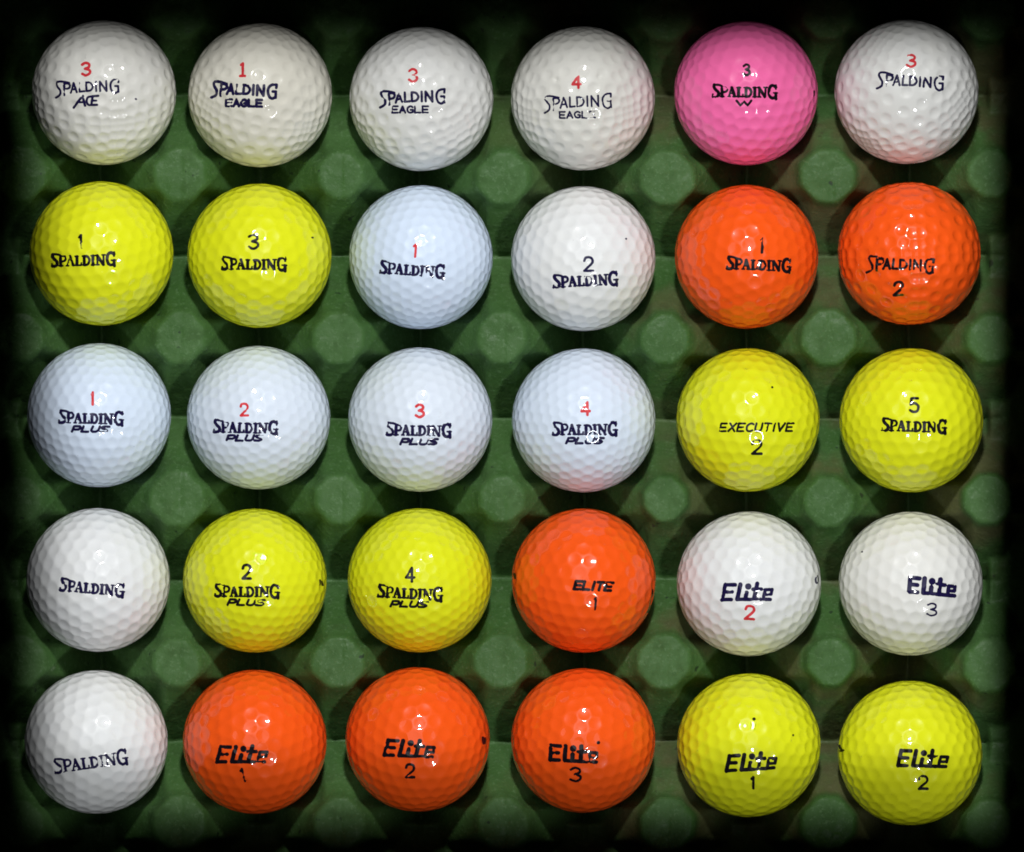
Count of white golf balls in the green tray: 15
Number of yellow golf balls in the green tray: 8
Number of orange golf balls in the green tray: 6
